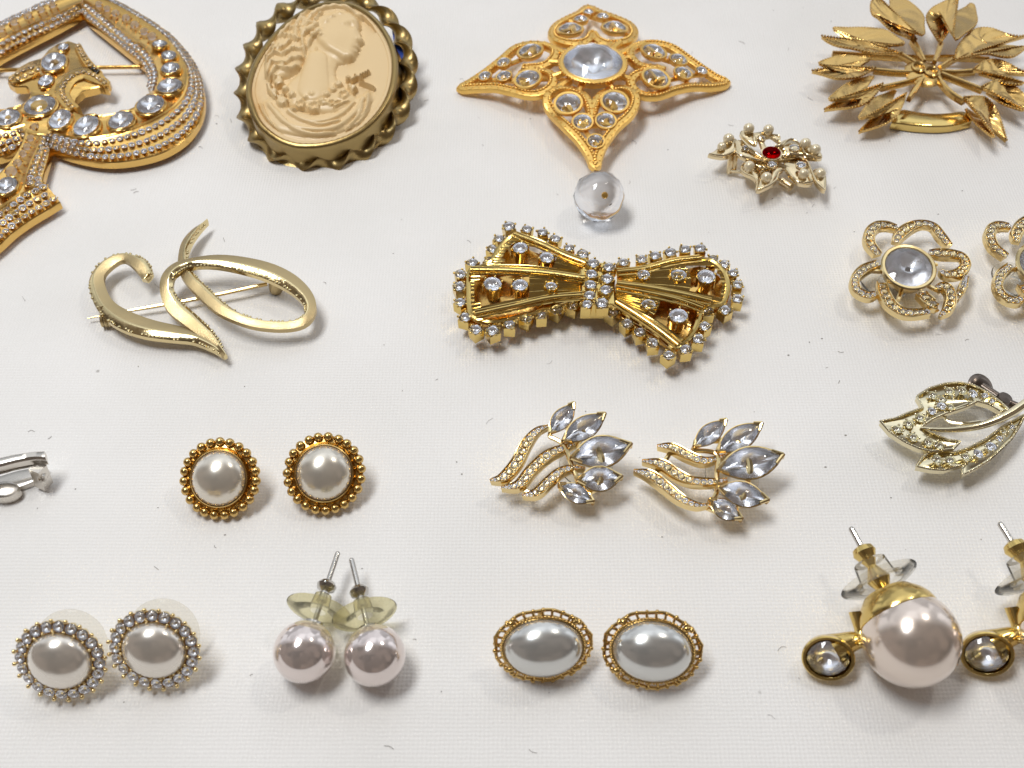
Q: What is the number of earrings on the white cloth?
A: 15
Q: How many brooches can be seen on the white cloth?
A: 7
